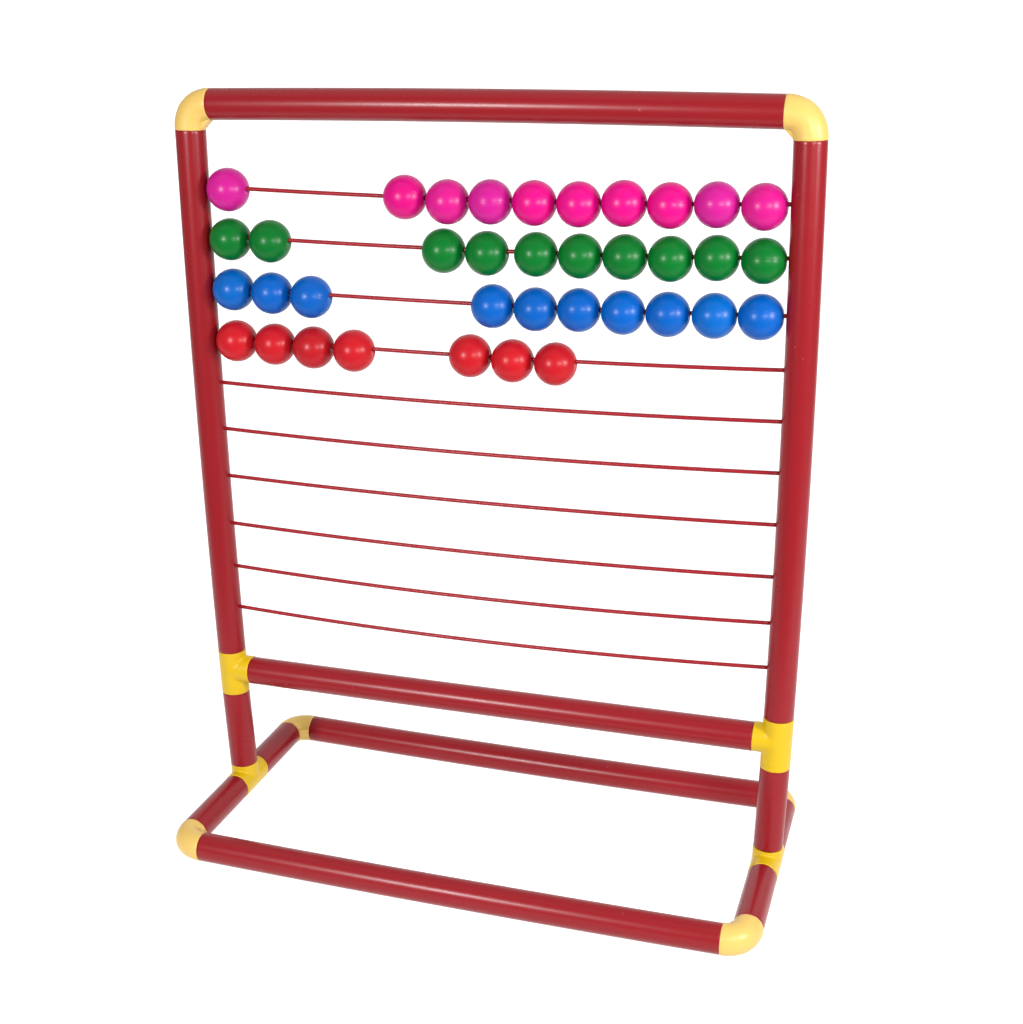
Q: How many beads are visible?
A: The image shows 37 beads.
